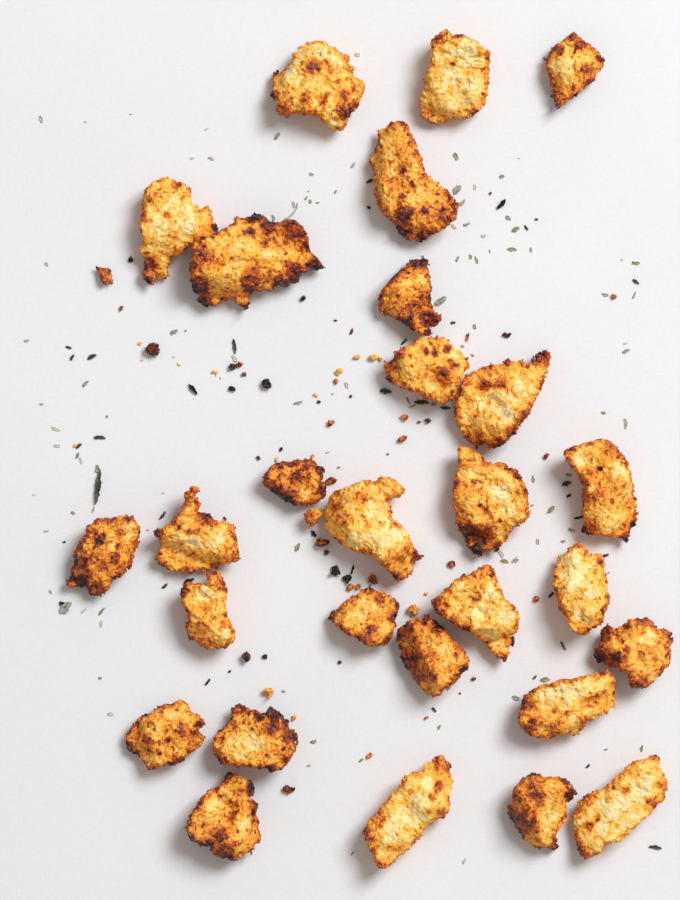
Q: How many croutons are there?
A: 28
